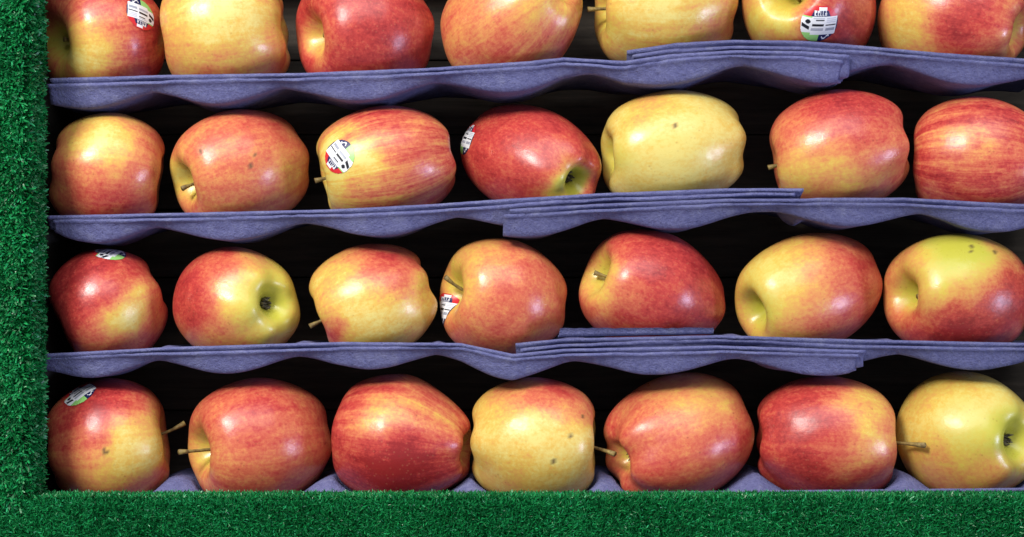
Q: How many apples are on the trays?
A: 28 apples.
